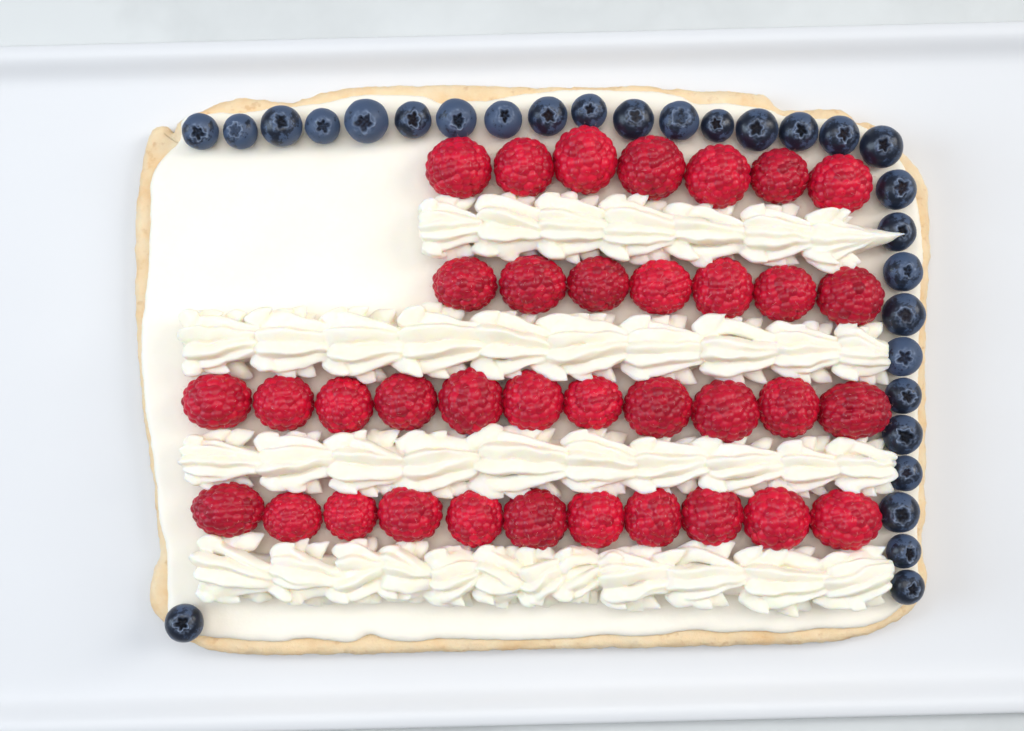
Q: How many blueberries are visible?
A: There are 29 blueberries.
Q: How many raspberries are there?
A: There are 36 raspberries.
